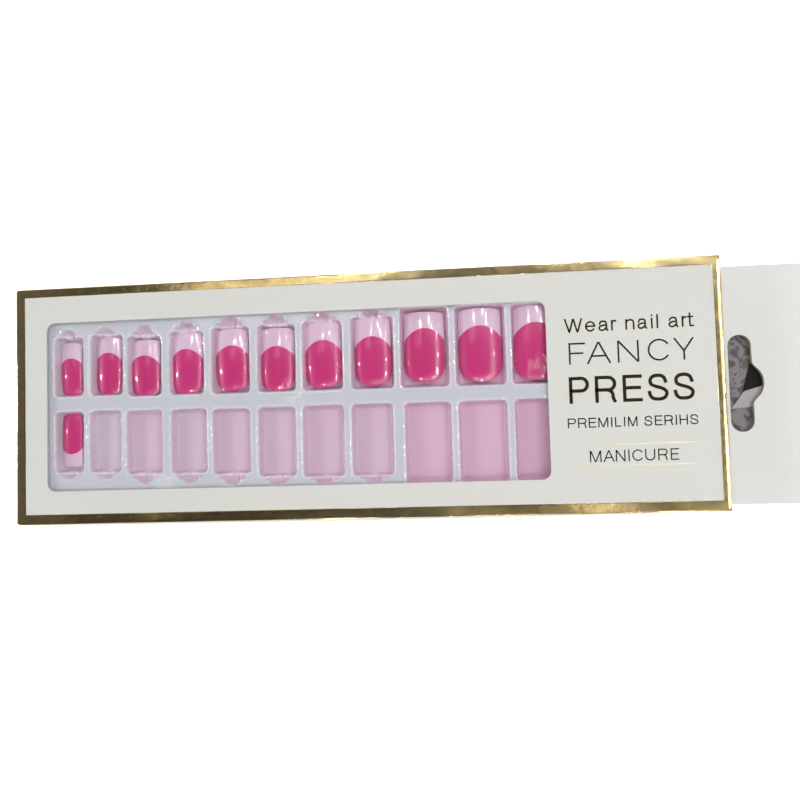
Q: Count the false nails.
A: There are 12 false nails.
